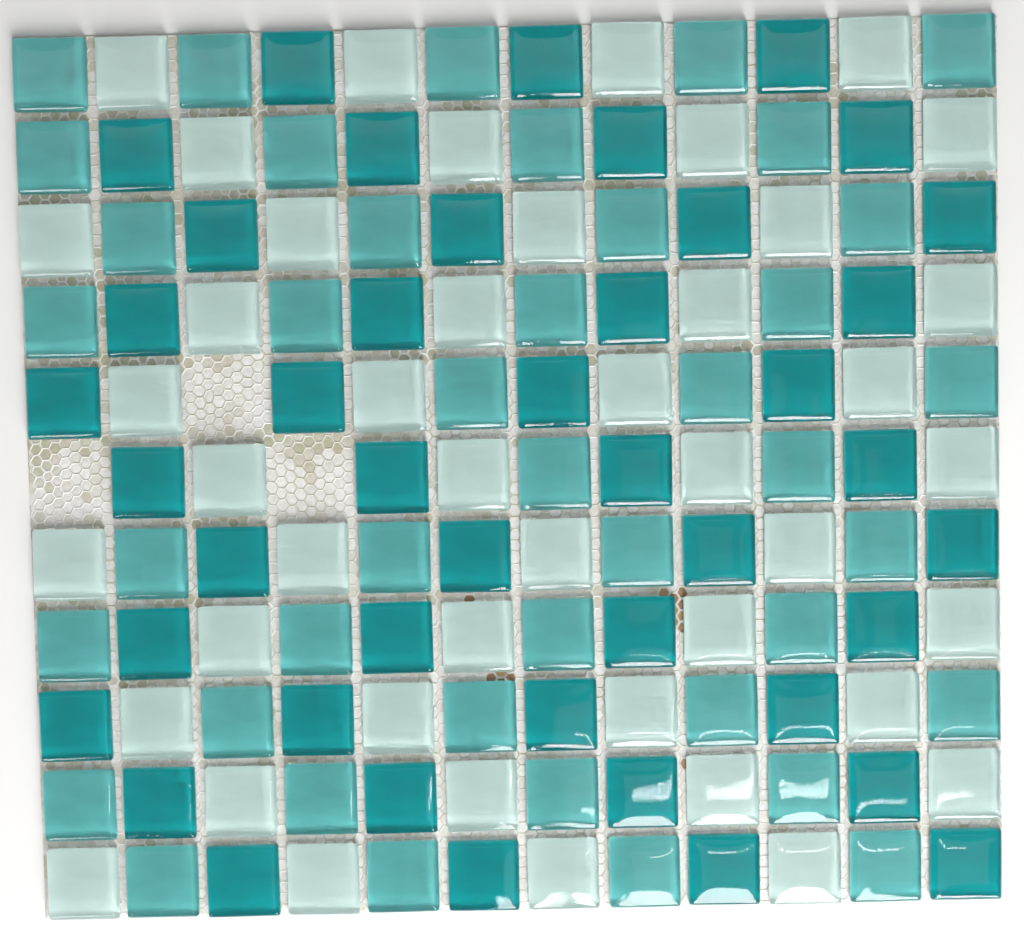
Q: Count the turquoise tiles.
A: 42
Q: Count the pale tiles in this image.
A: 44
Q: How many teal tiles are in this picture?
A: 43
